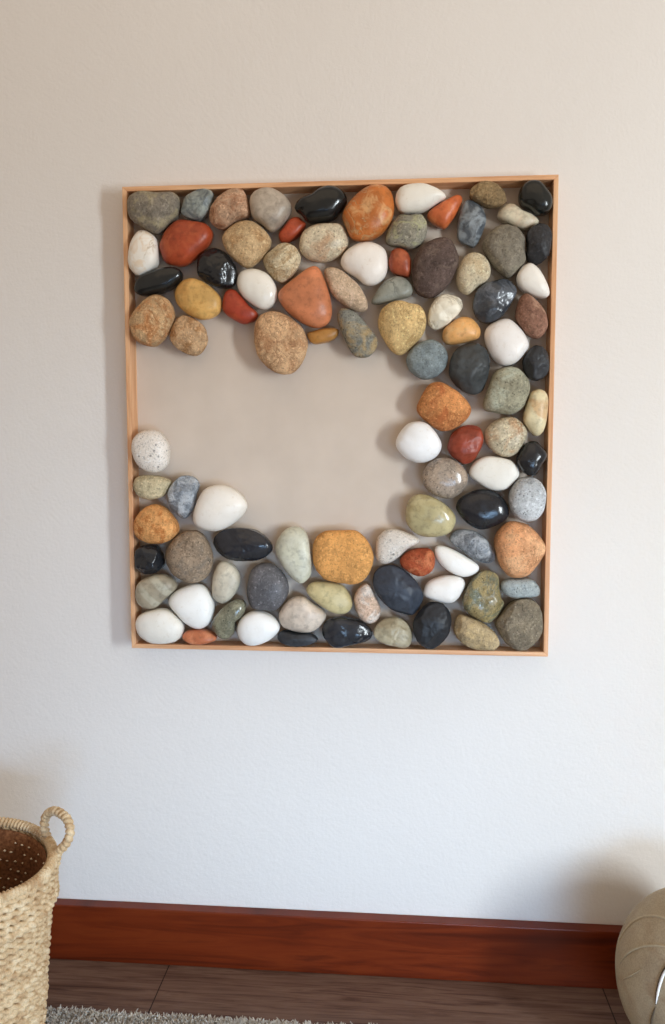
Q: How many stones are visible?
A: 96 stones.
